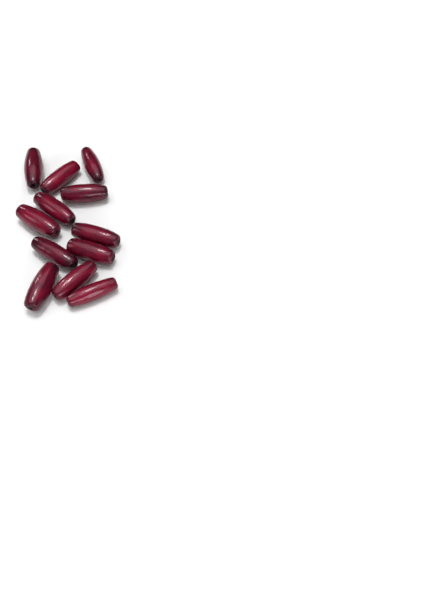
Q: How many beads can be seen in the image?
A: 12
